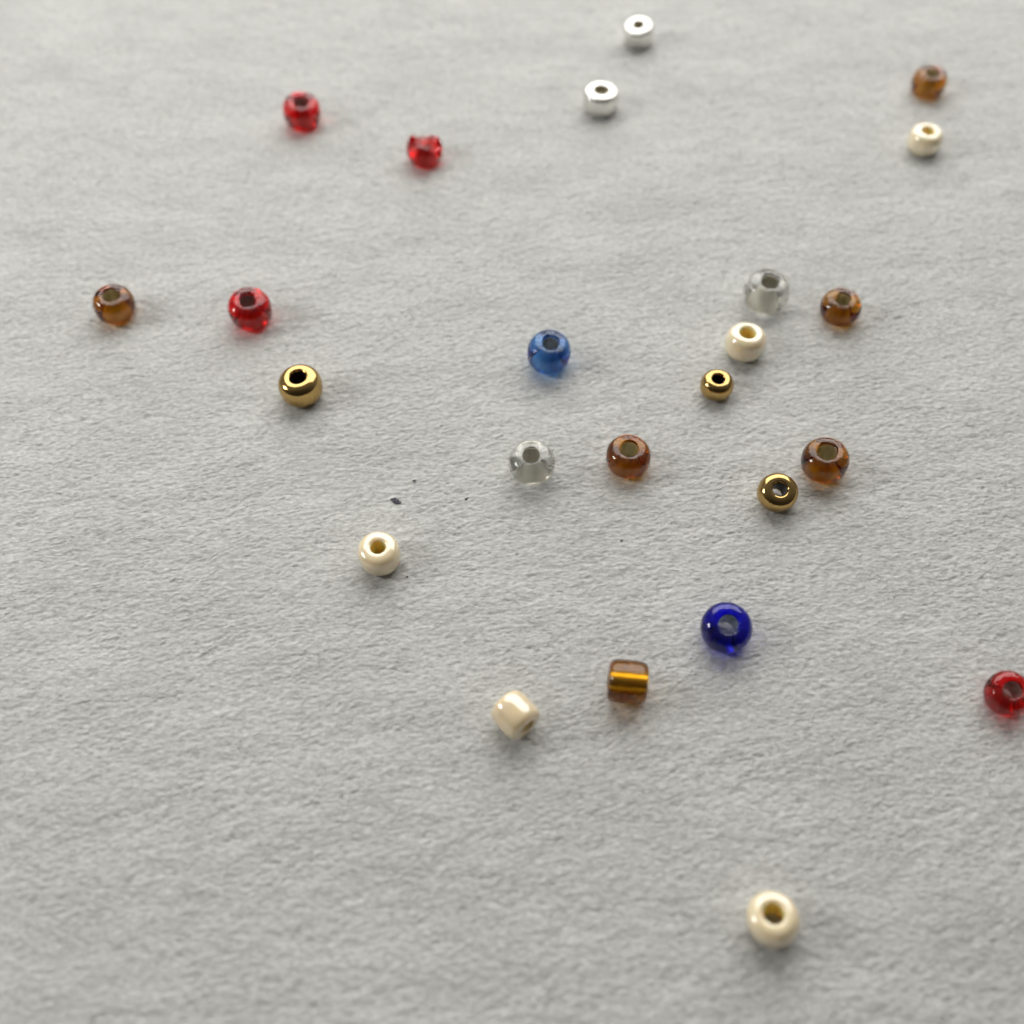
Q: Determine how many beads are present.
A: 24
